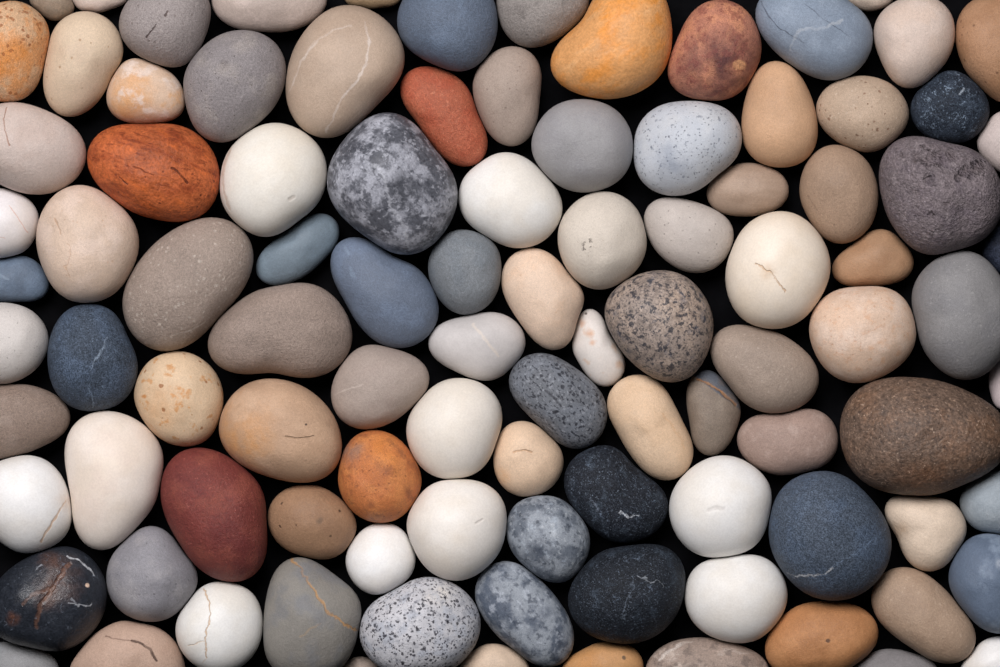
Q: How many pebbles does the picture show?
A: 100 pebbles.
